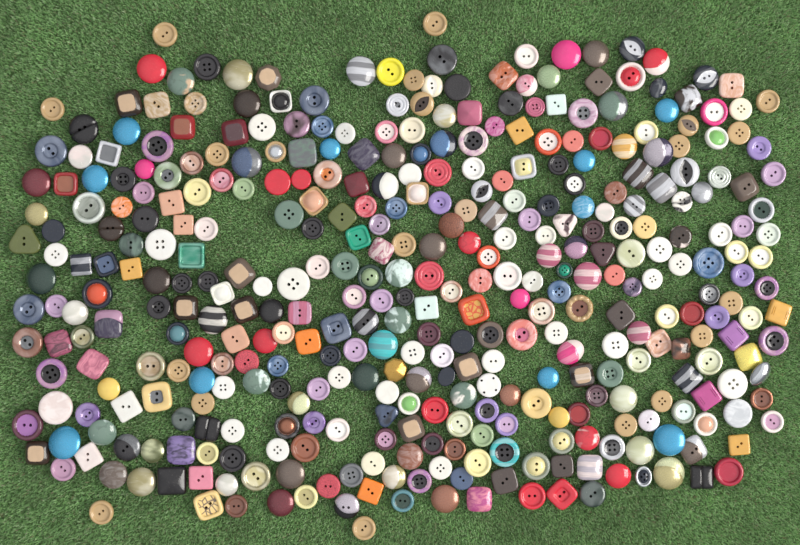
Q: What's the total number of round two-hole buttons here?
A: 129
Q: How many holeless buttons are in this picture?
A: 145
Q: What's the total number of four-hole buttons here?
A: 81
